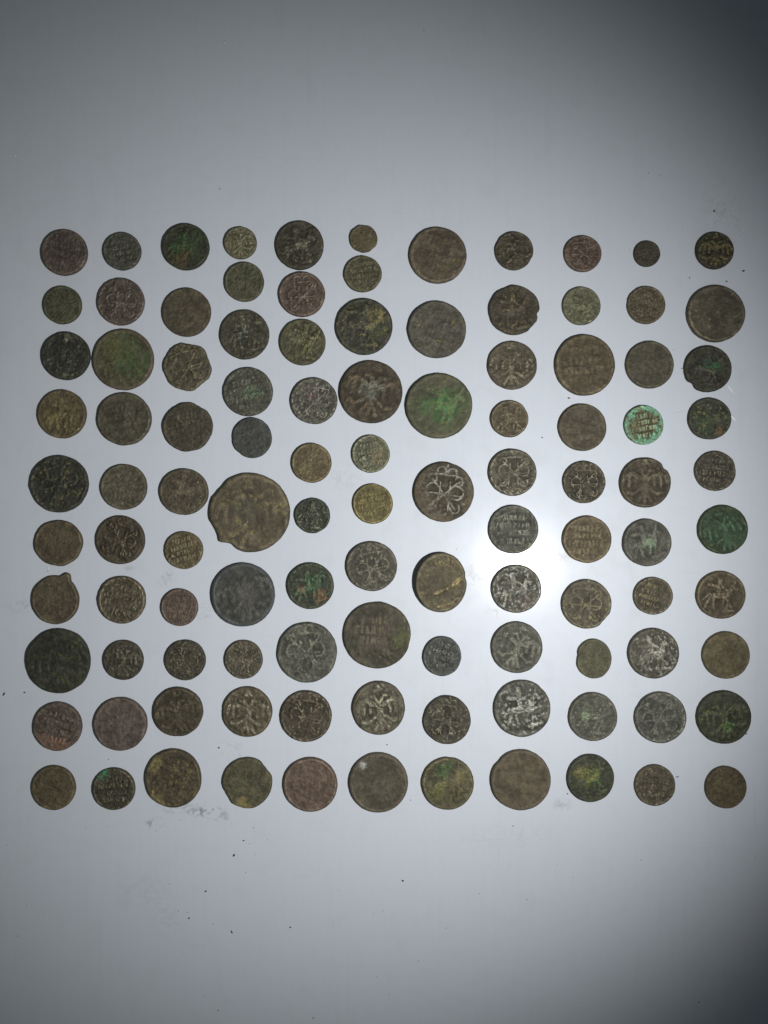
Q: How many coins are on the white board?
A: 108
